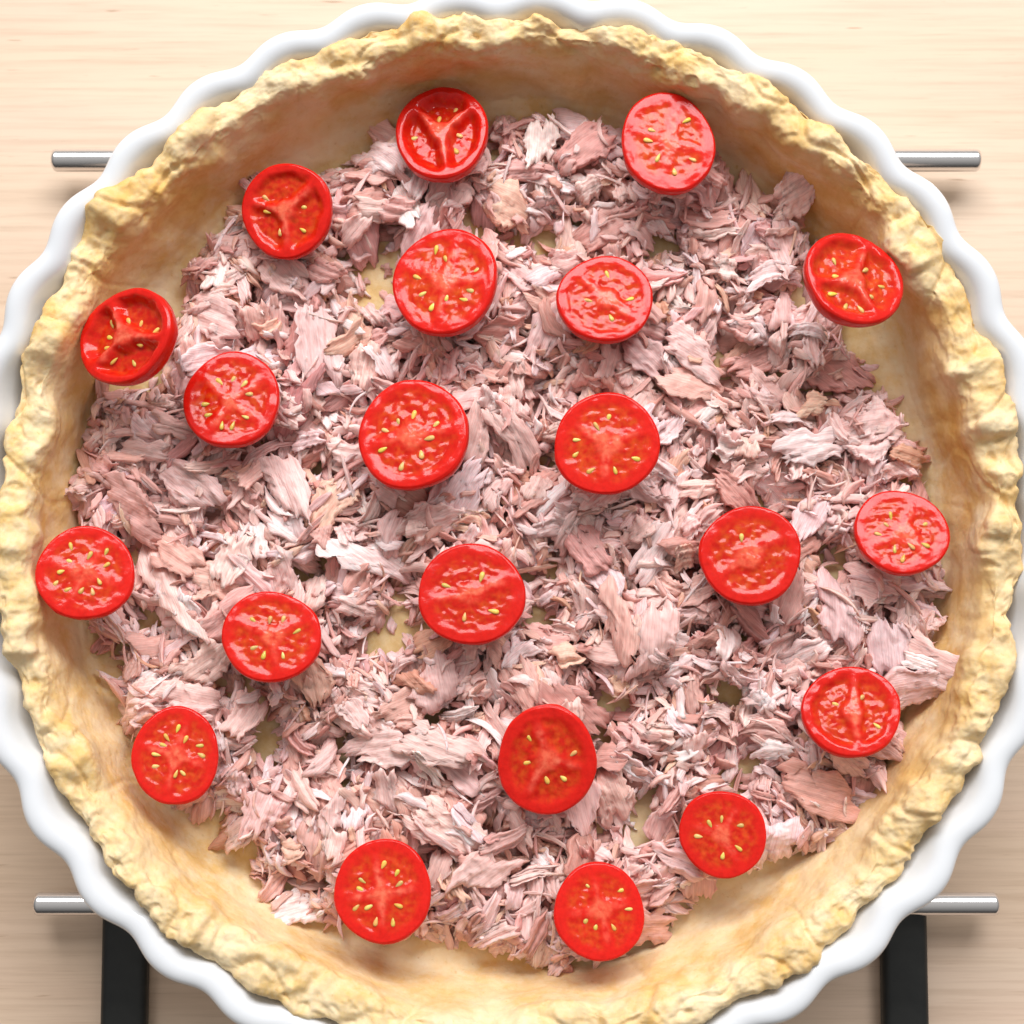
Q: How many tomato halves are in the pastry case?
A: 21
